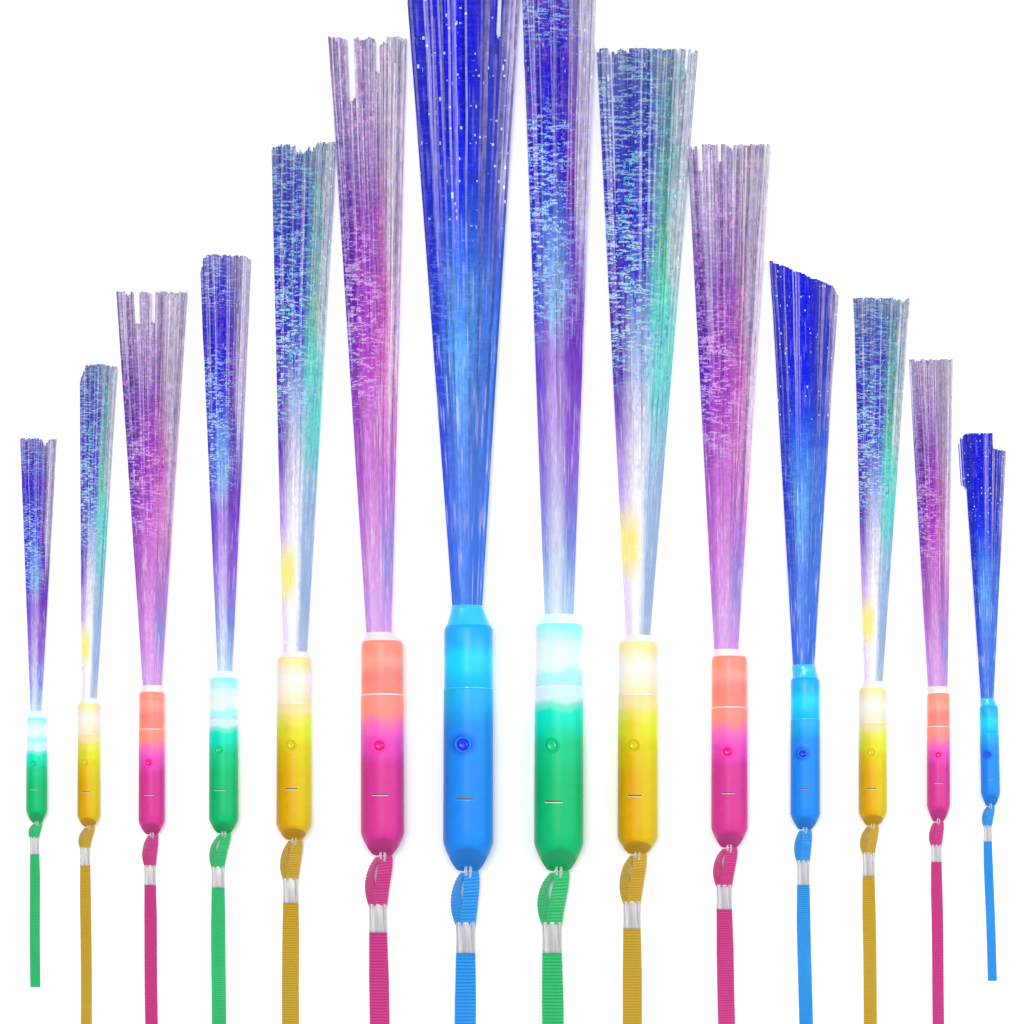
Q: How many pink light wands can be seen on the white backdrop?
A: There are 4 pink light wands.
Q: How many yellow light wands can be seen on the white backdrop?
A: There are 4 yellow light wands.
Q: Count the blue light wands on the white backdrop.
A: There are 3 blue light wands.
